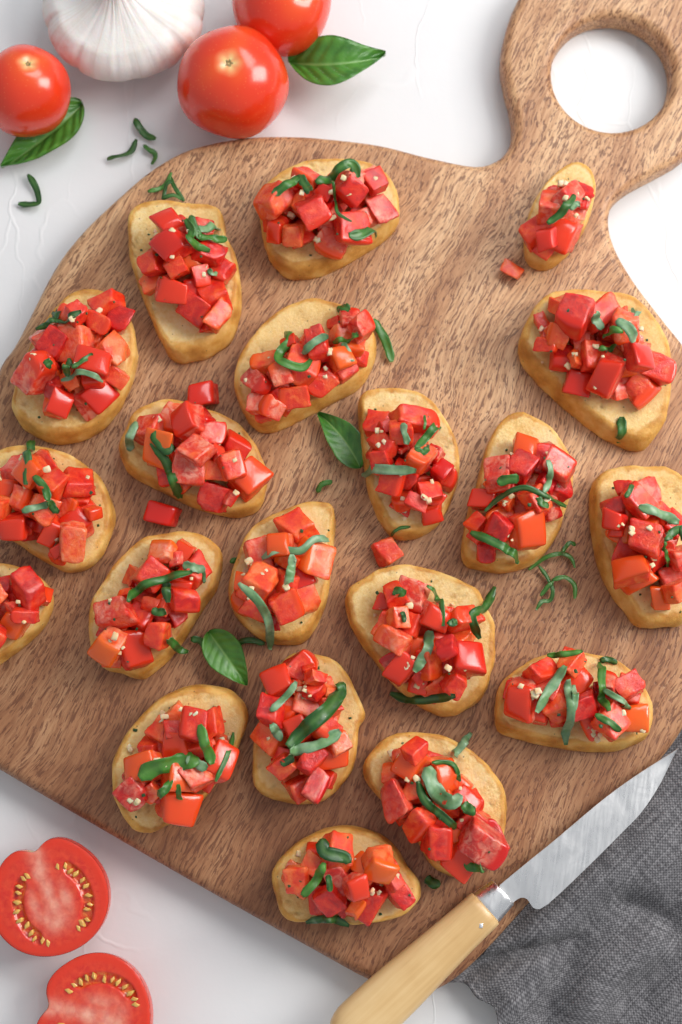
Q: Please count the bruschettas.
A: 20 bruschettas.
